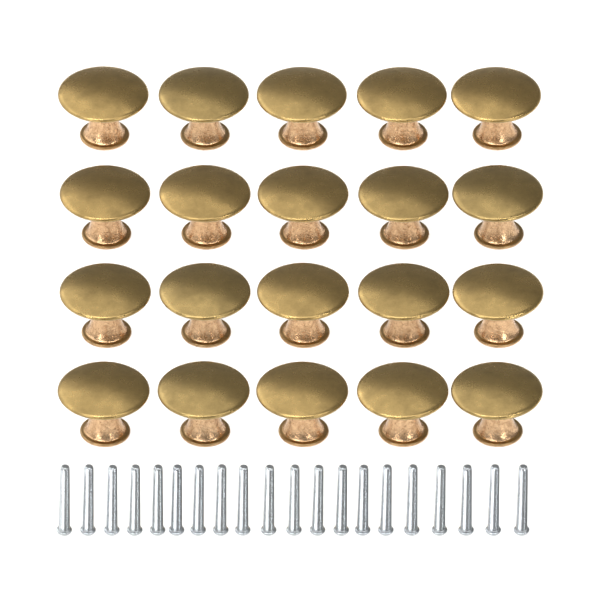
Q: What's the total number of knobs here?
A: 20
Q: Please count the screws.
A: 20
